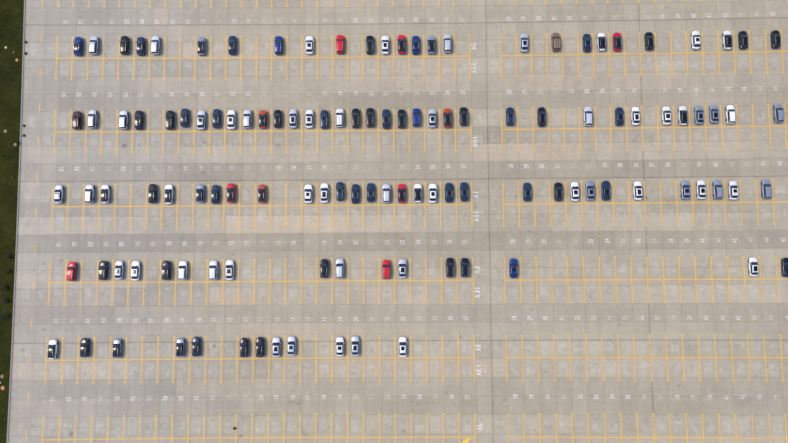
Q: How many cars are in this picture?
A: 121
